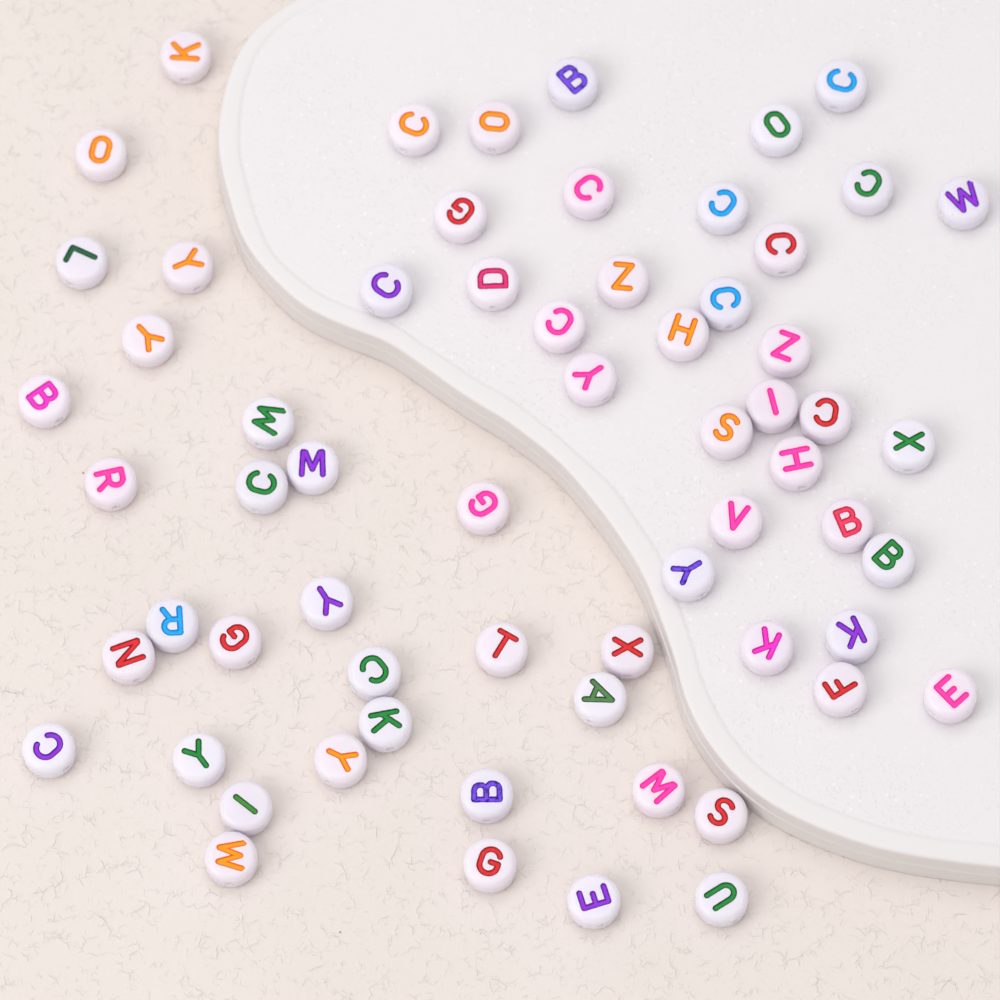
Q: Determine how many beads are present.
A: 63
